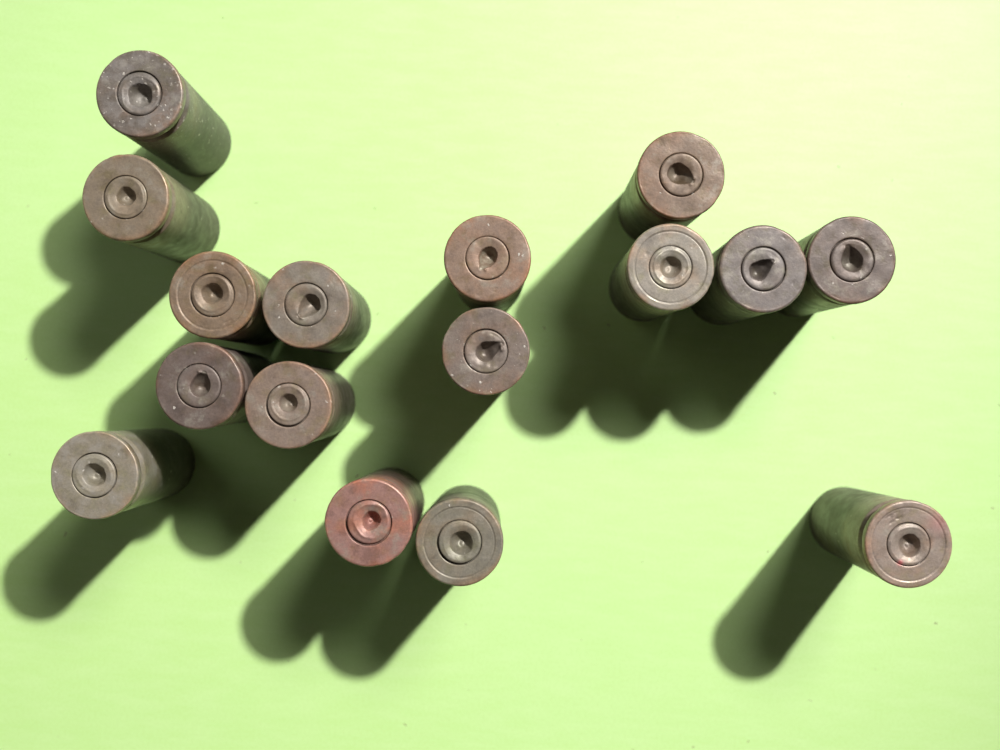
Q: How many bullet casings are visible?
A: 16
